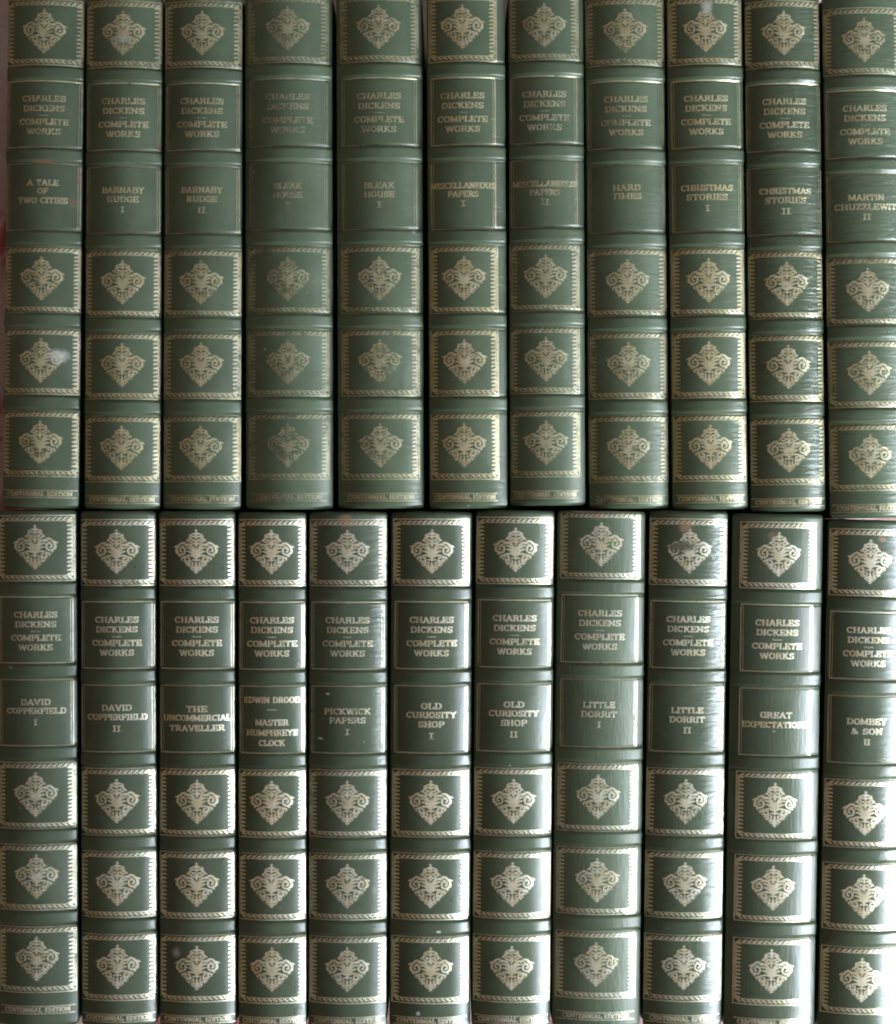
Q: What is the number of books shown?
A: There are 22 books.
